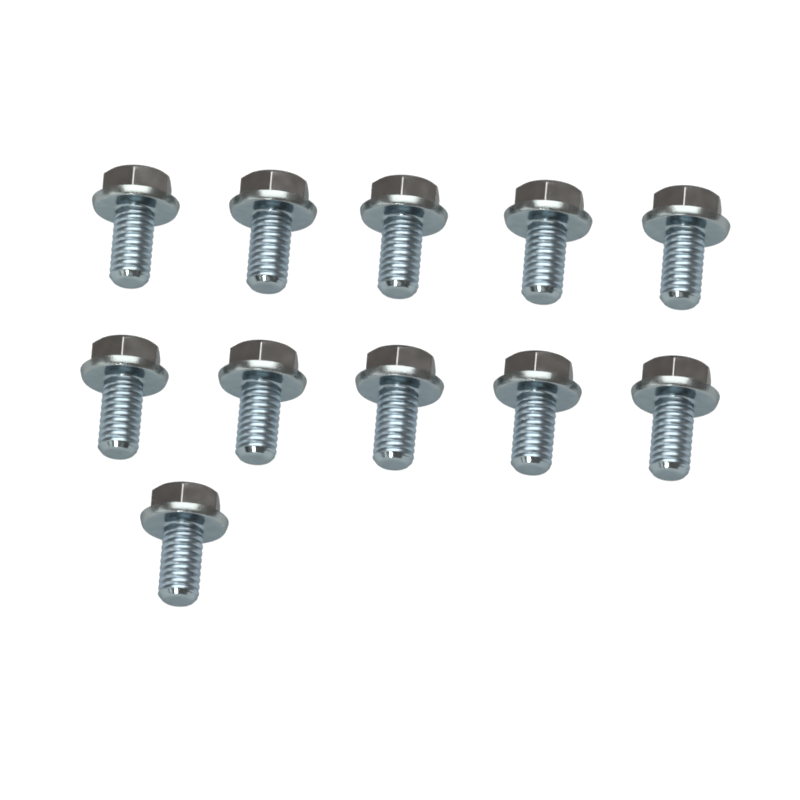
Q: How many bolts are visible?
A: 11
